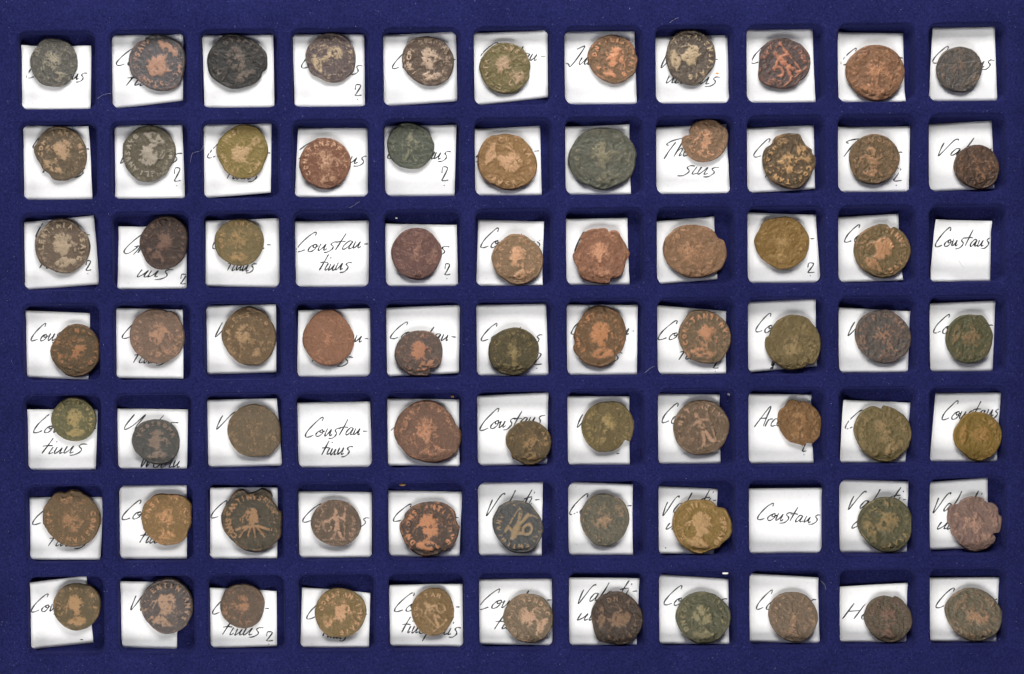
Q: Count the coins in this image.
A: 73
